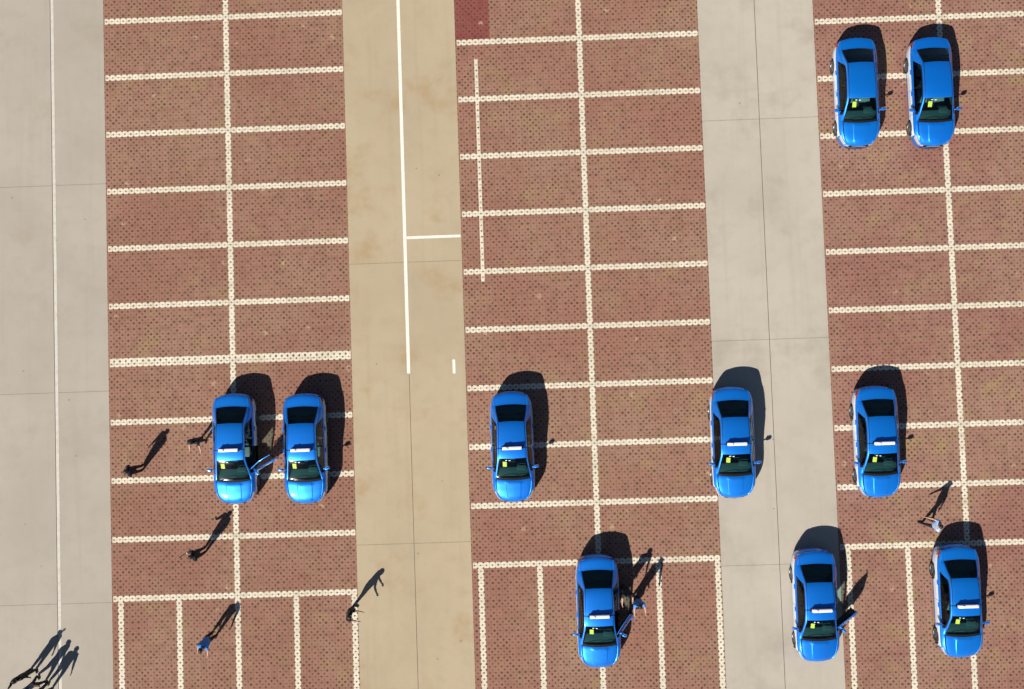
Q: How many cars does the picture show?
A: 10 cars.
